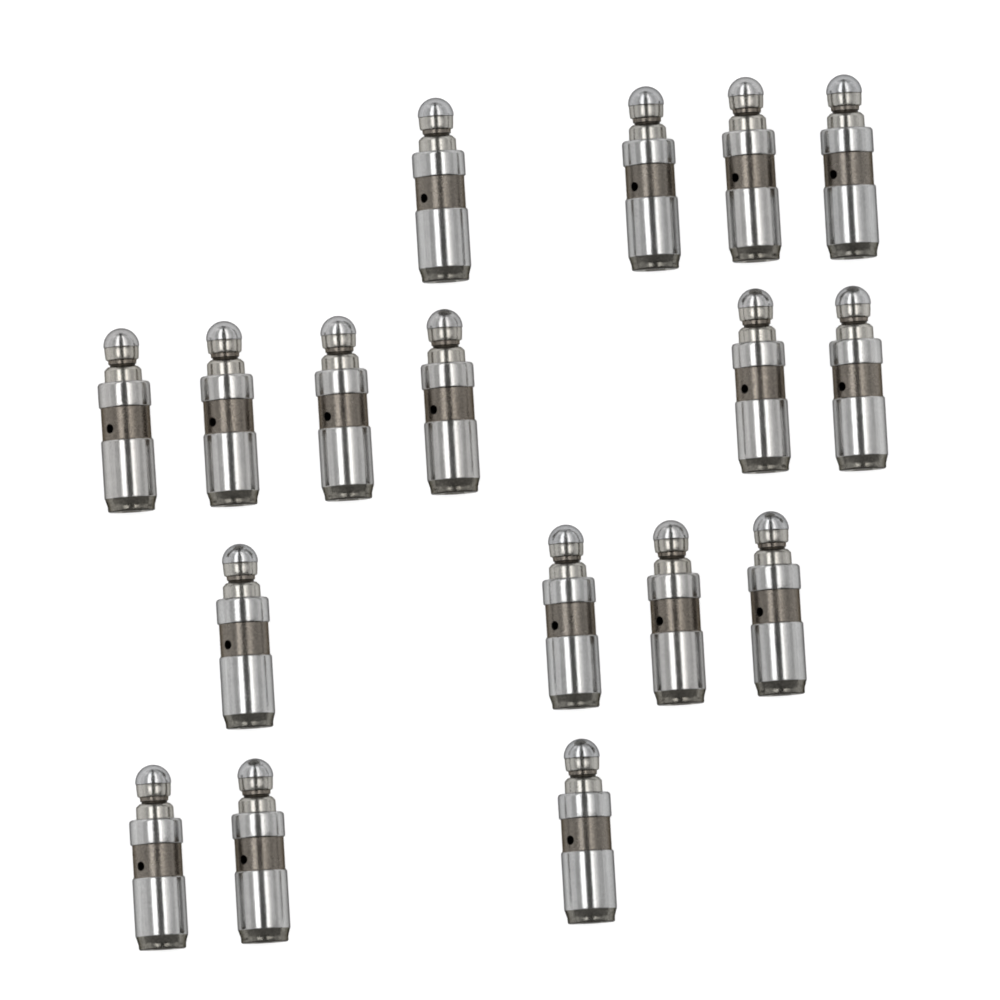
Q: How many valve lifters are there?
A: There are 17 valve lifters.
